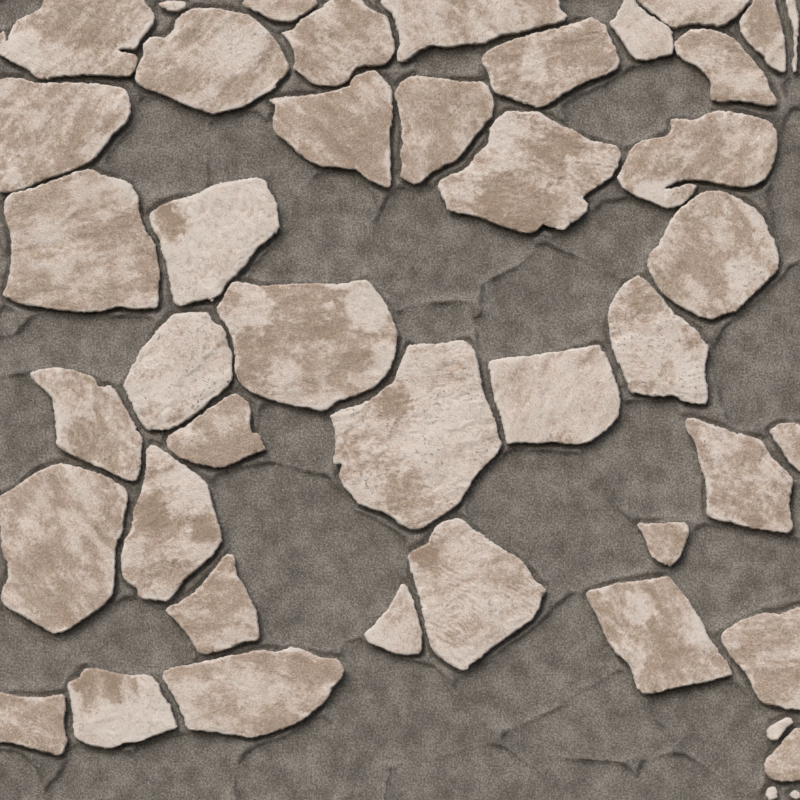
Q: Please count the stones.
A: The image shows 44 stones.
